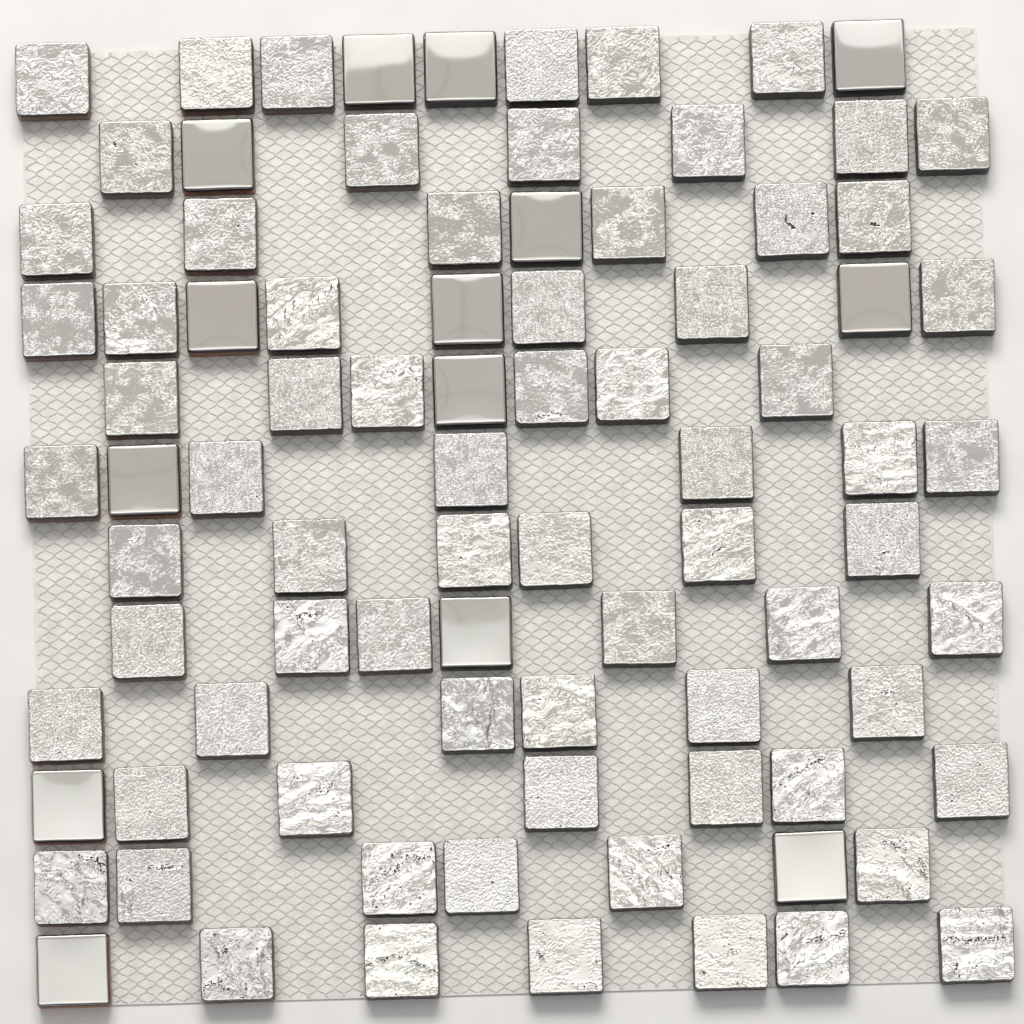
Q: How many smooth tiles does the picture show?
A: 14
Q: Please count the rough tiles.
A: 72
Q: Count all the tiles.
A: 86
